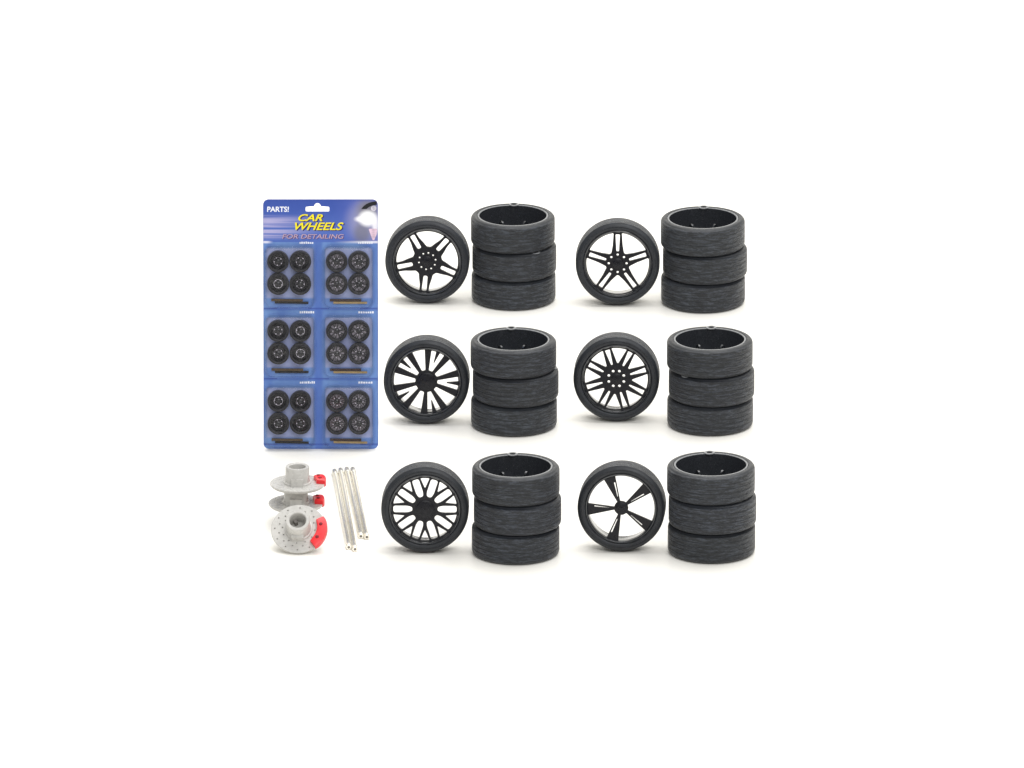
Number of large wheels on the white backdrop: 24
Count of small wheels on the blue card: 24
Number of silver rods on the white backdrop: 4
